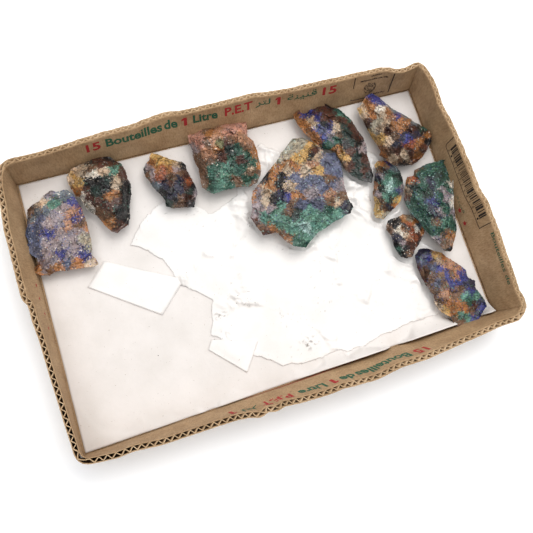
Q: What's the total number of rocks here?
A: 11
